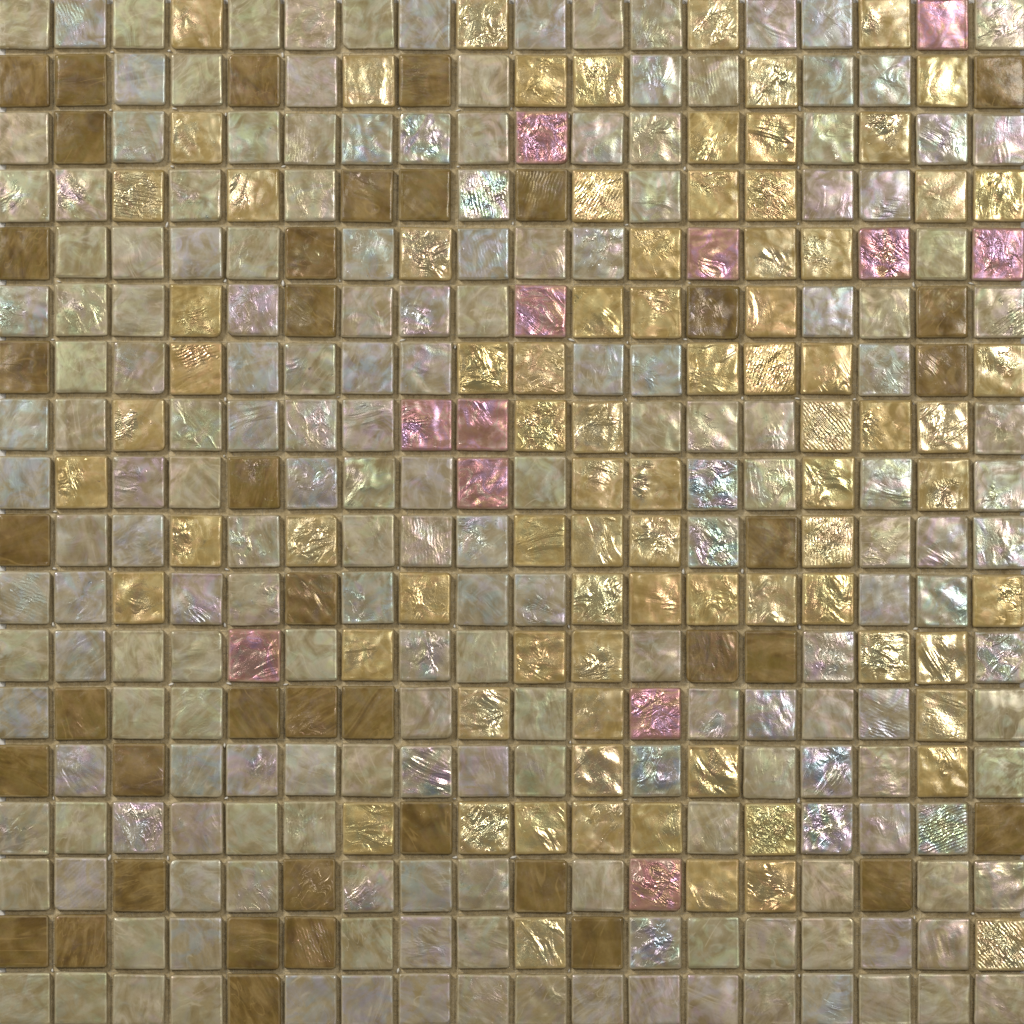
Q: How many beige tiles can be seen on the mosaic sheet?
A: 191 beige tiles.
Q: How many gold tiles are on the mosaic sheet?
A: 81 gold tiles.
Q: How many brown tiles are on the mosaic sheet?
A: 40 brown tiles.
